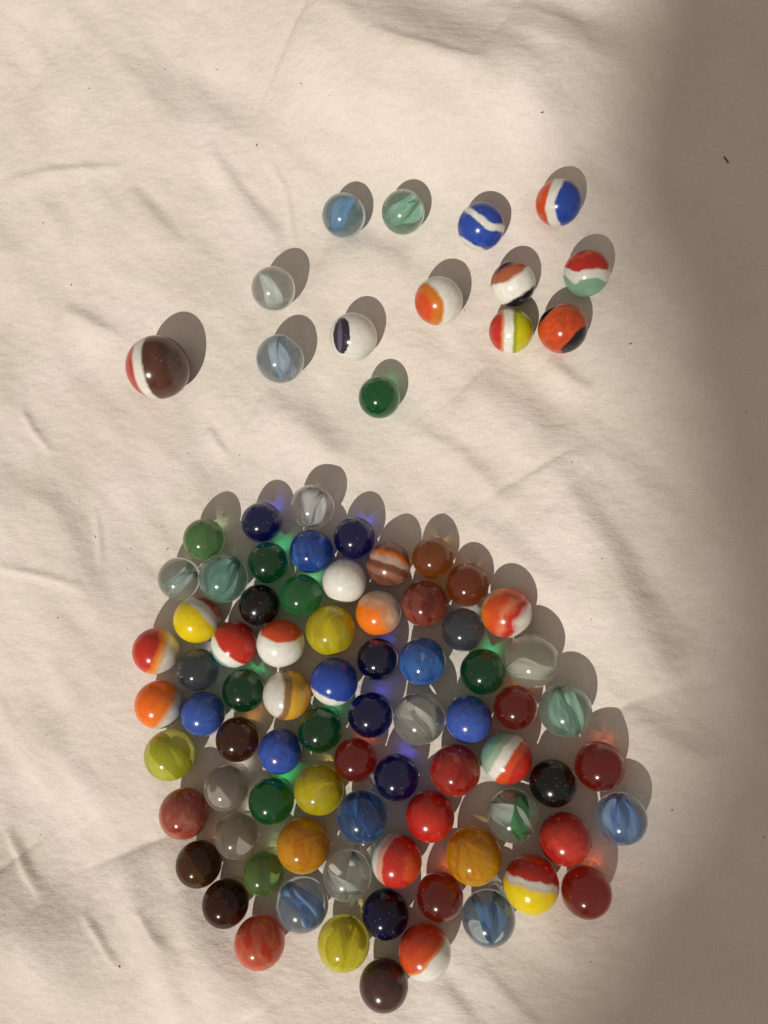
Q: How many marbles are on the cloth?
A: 89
